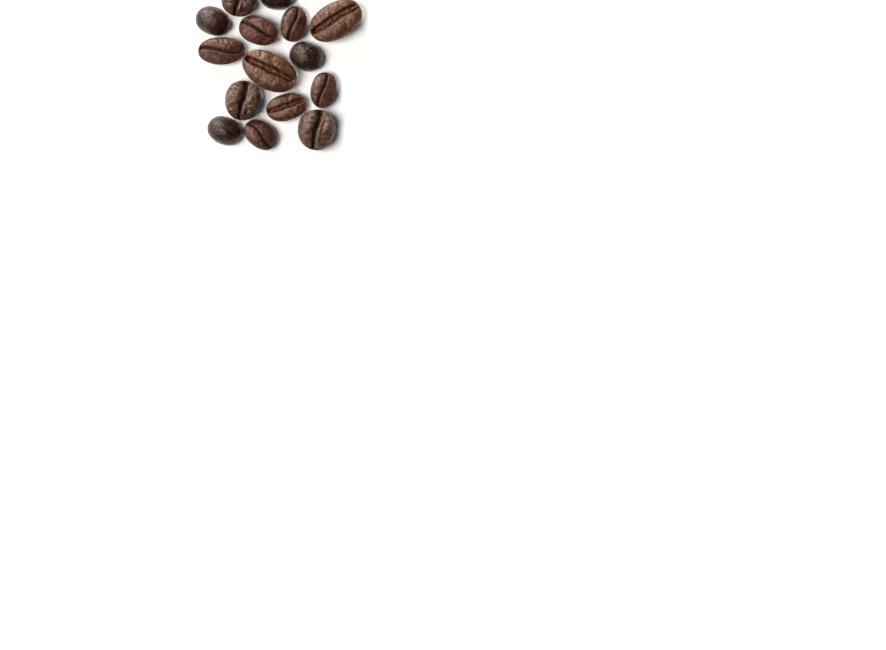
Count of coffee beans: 15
